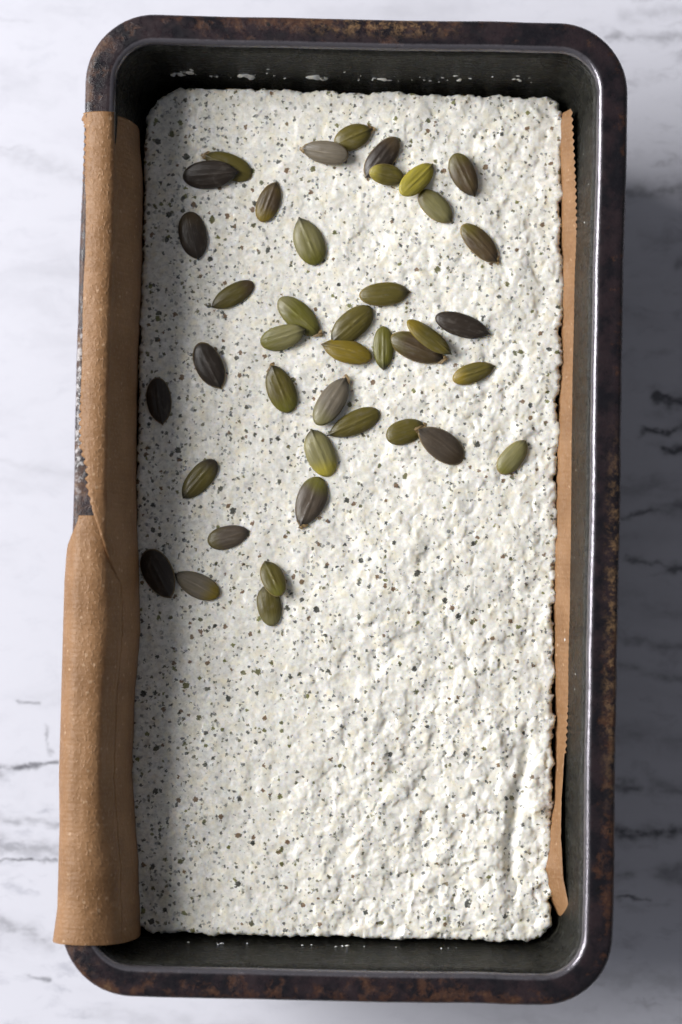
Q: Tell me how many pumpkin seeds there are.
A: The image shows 40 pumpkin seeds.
